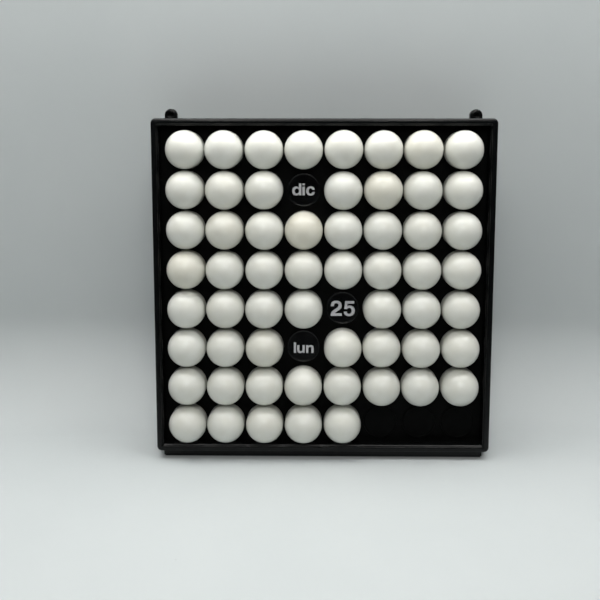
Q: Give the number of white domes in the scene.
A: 58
